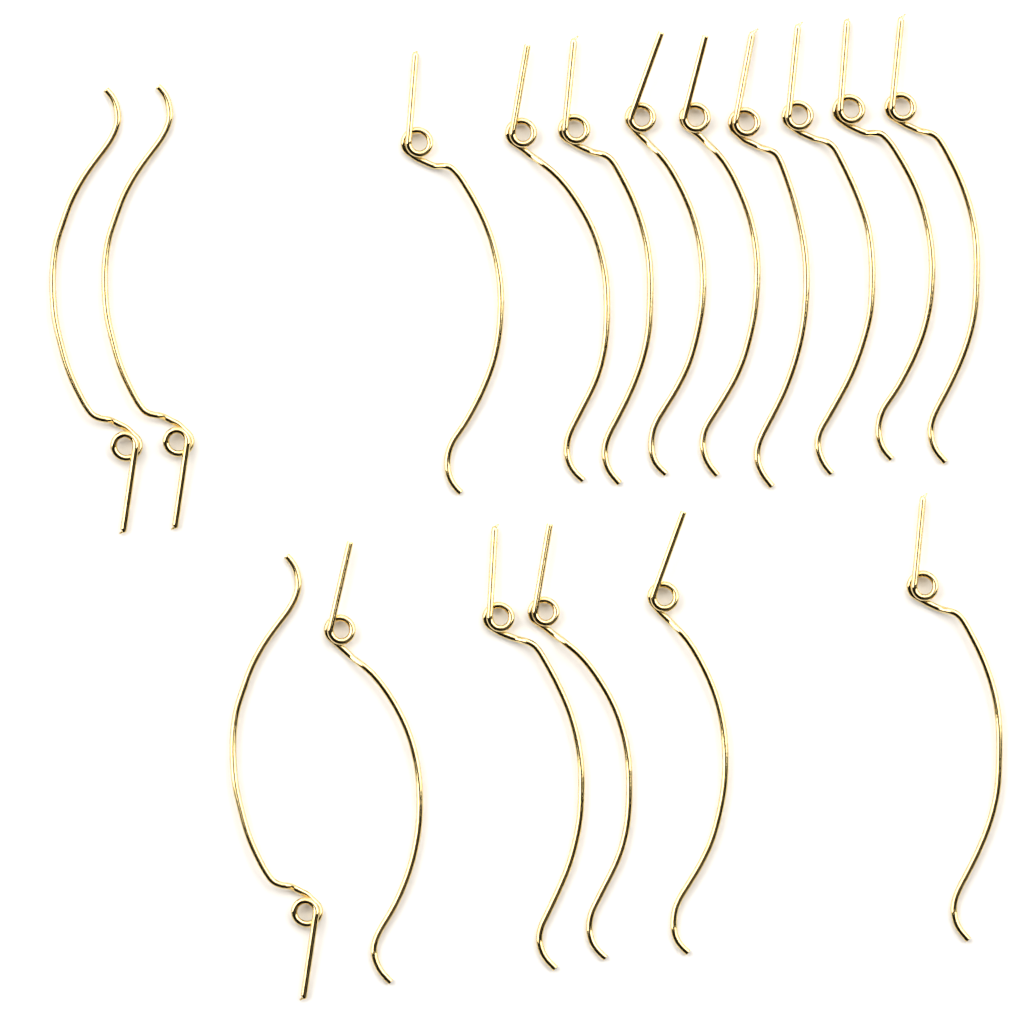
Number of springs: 17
